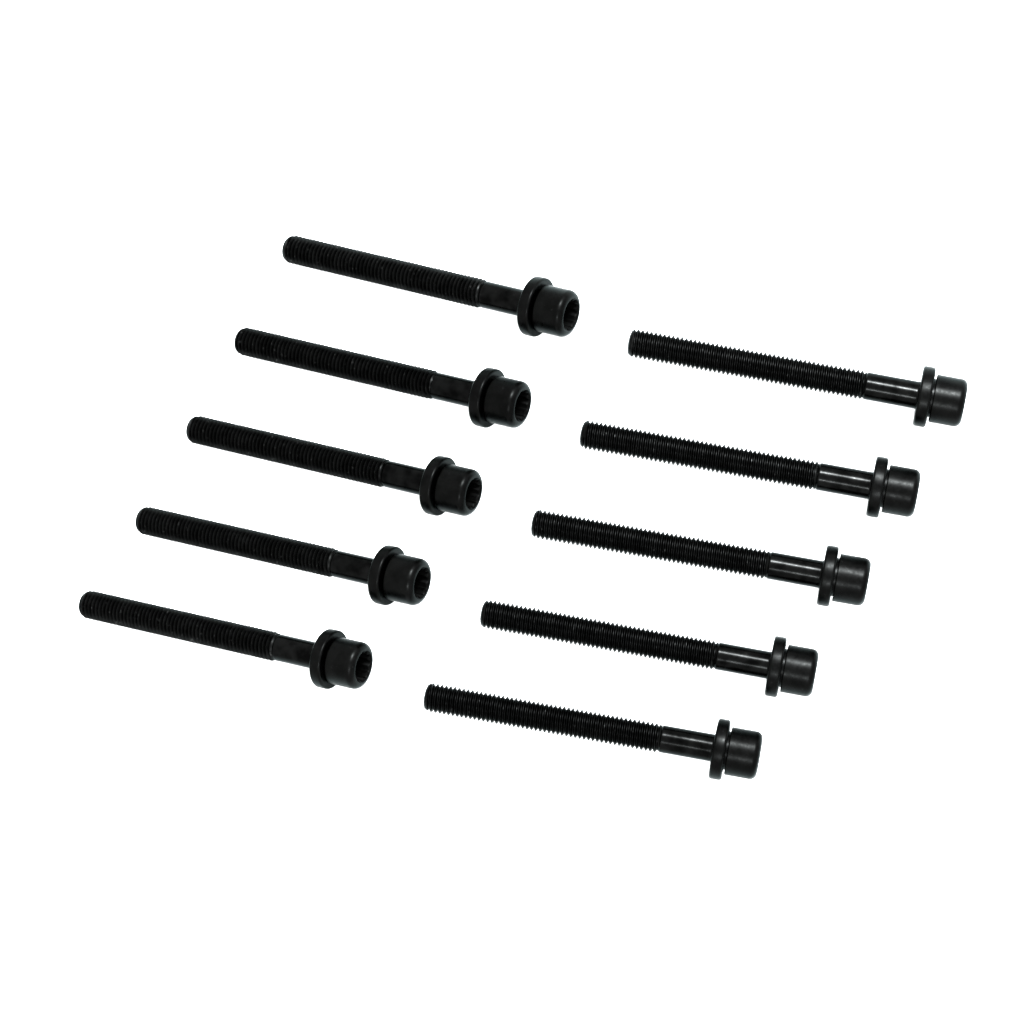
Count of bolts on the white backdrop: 10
